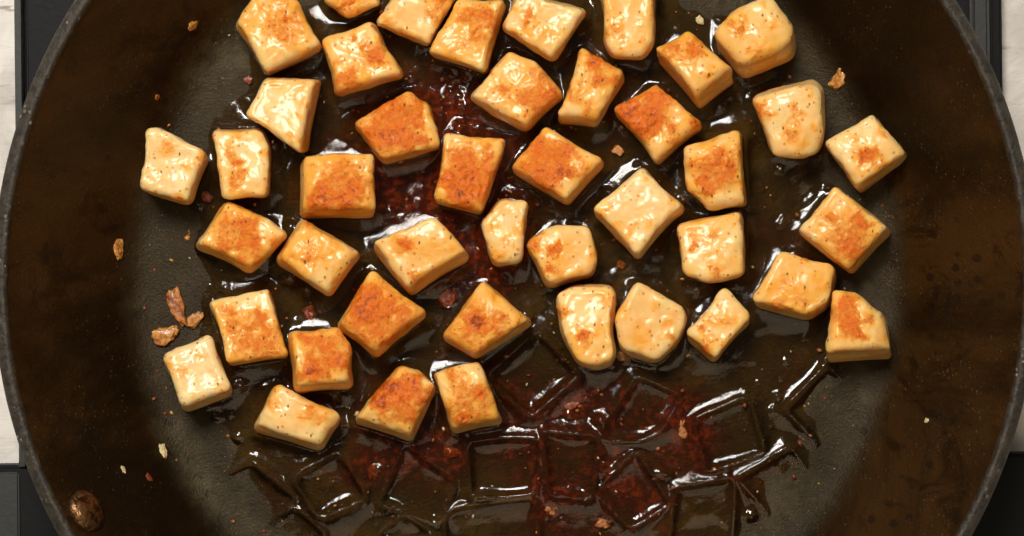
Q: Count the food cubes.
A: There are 43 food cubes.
